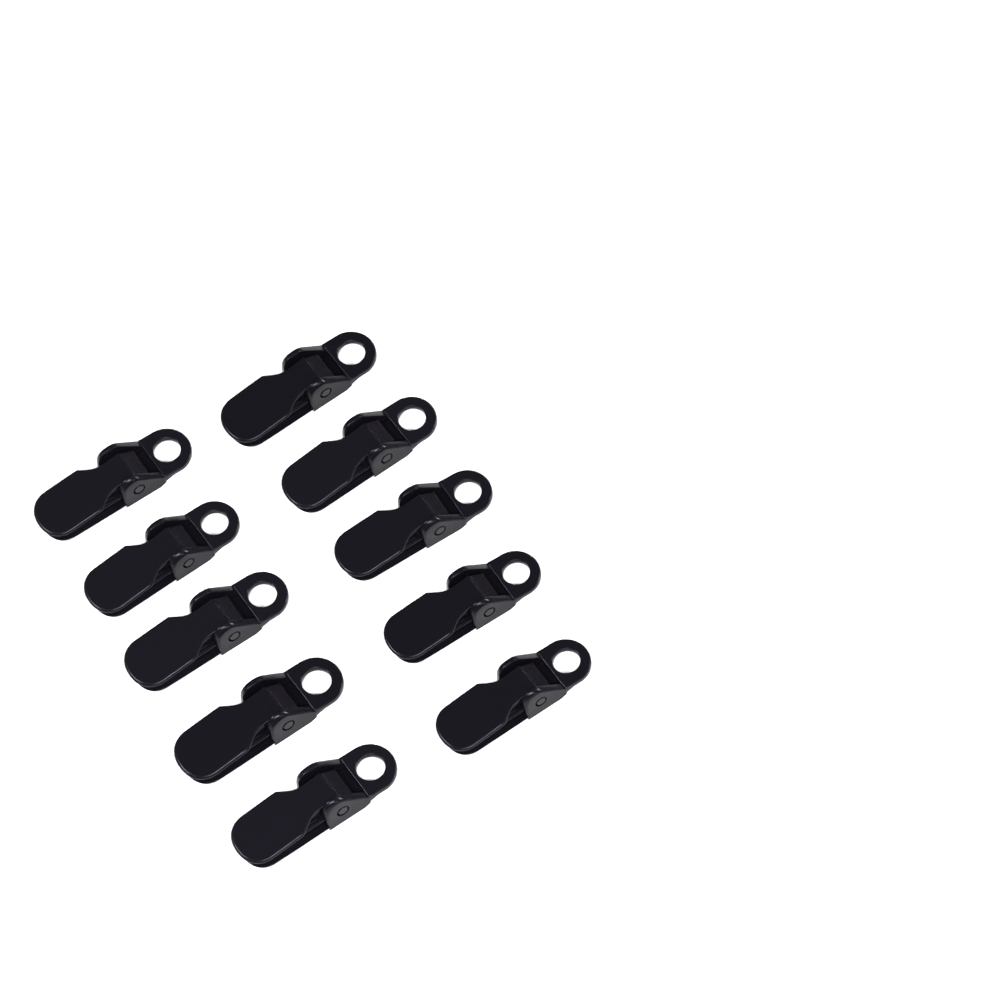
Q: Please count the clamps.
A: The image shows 10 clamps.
